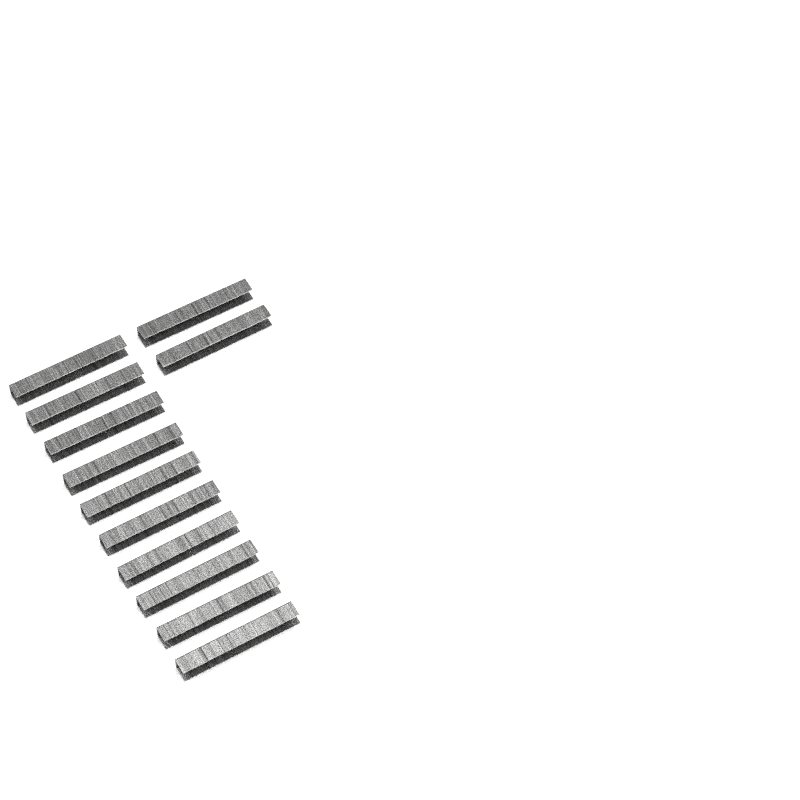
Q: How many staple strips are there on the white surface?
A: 12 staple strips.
